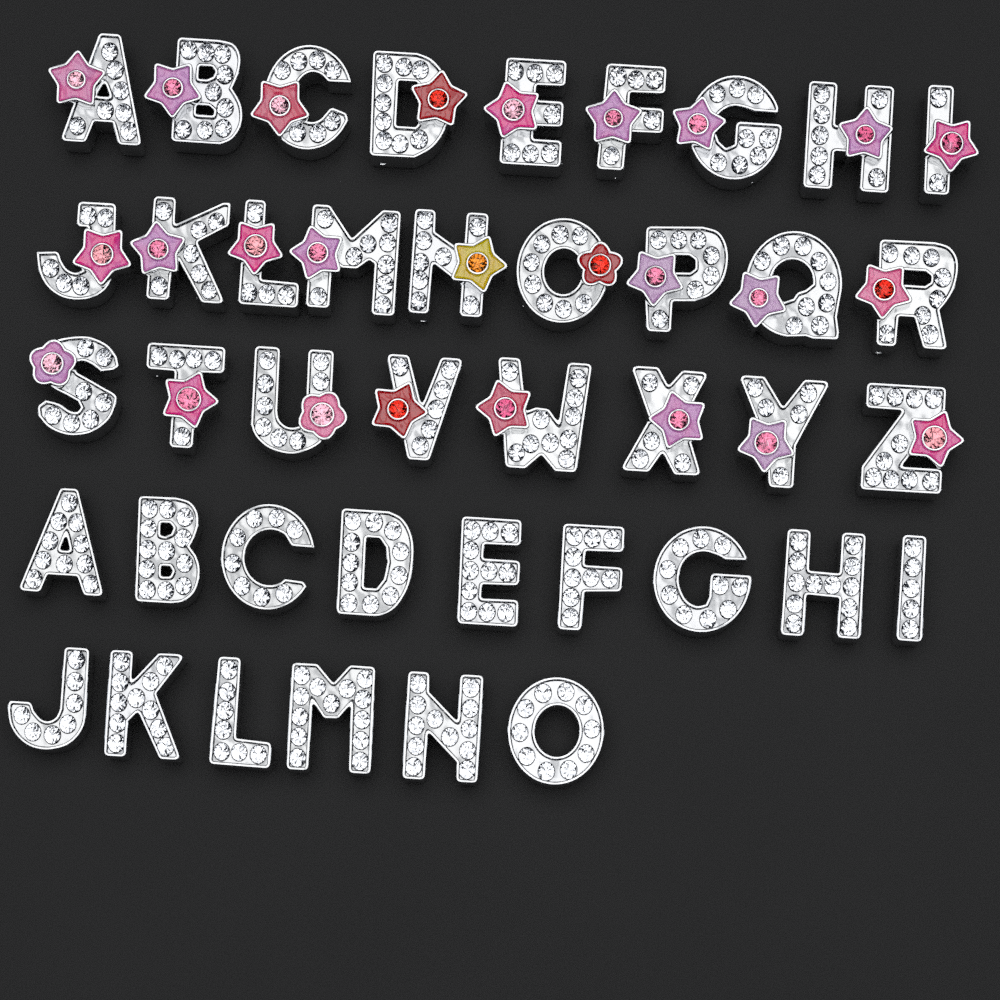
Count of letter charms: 41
